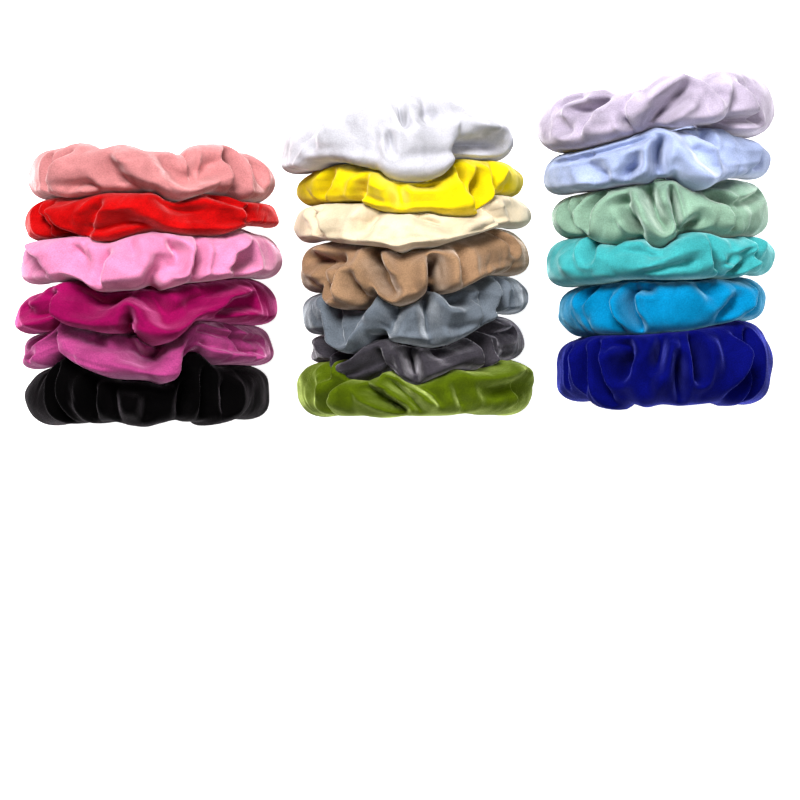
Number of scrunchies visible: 19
